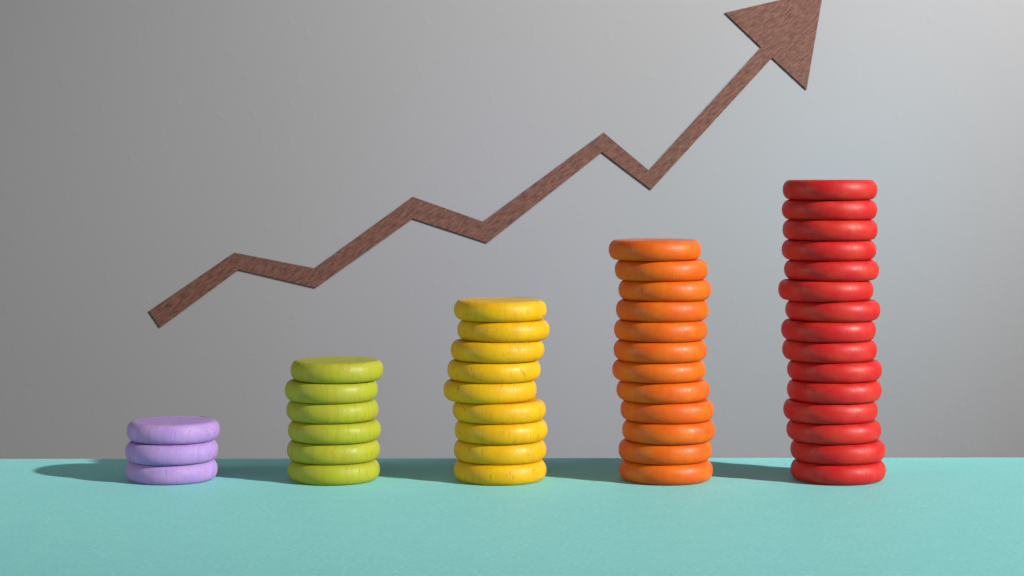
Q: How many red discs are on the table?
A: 15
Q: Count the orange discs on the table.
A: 12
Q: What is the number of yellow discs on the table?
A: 9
